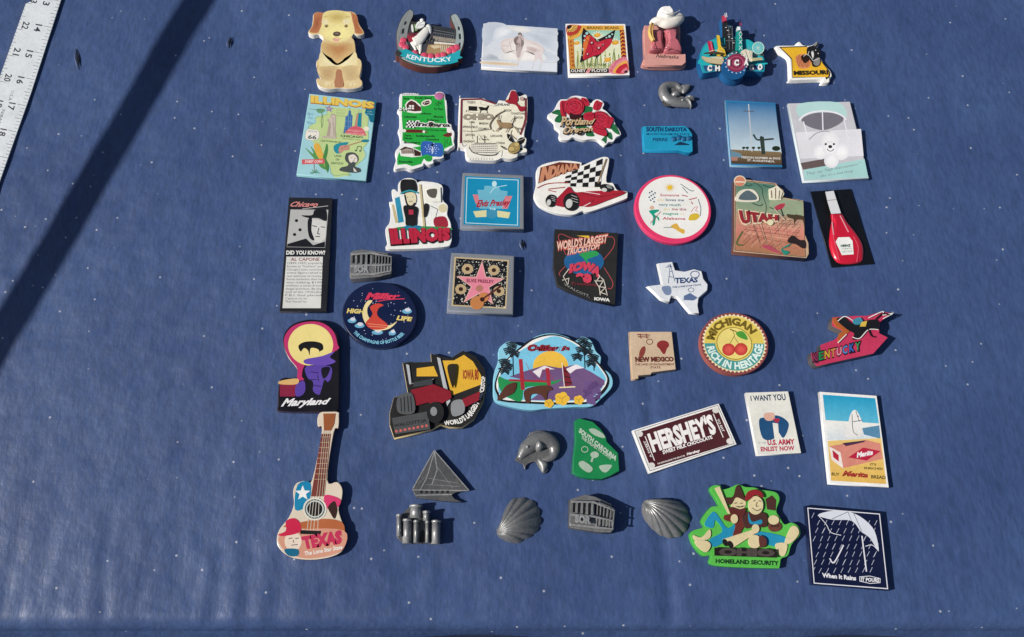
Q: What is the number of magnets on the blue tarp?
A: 46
